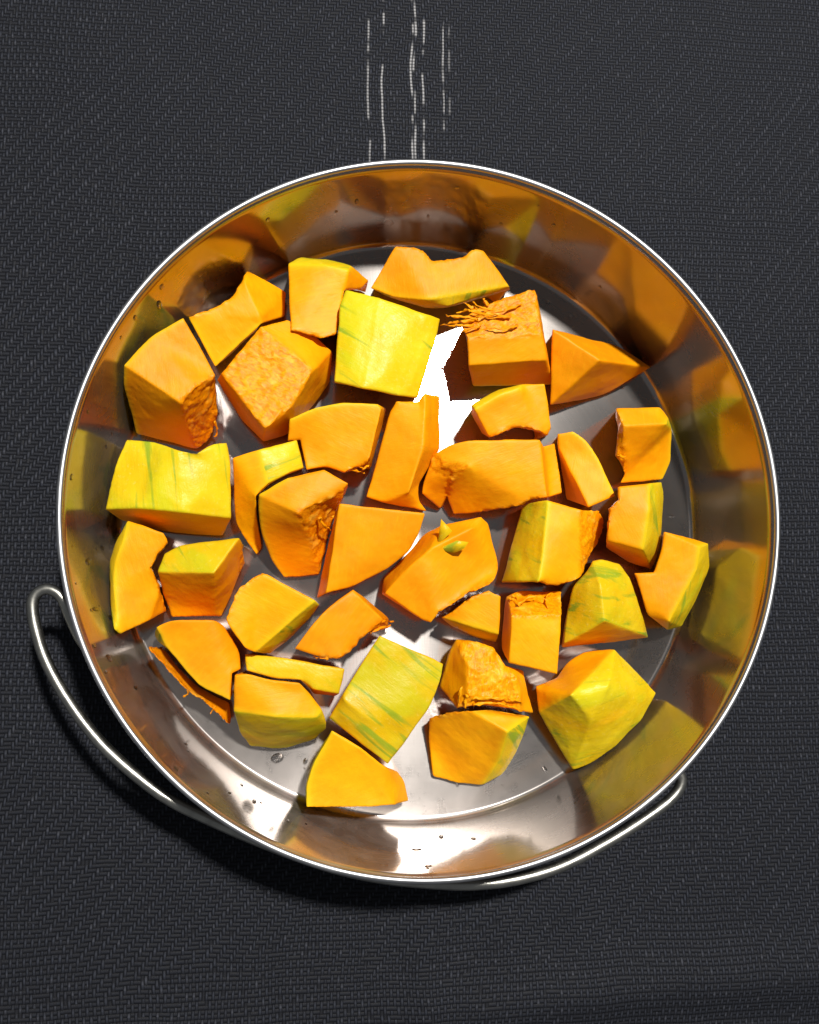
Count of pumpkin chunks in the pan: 38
